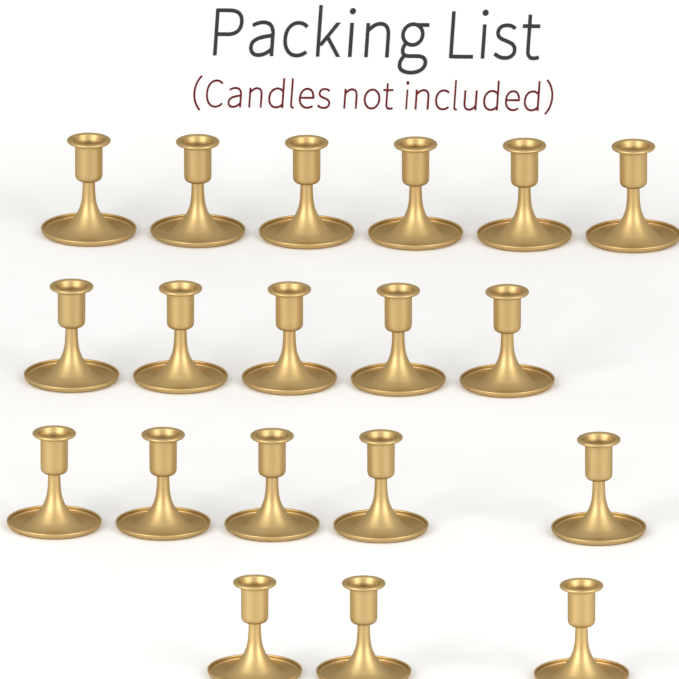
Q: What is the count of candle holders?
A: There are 19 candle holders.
